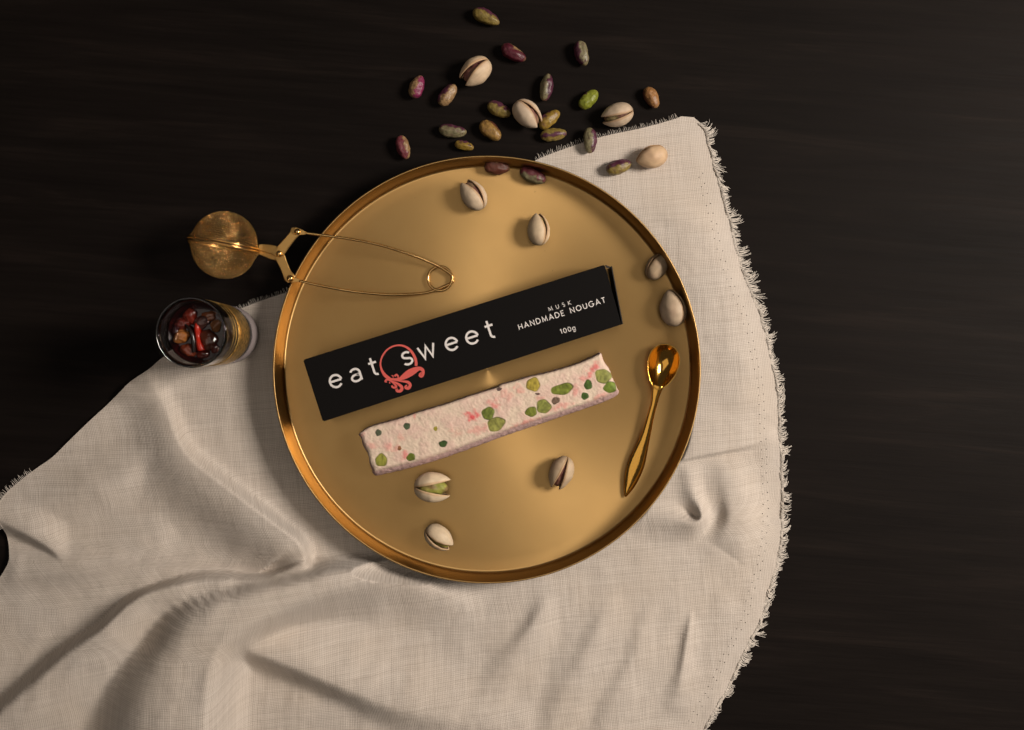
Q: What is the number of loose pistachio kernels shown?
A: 19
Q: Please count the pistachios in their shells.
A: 11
